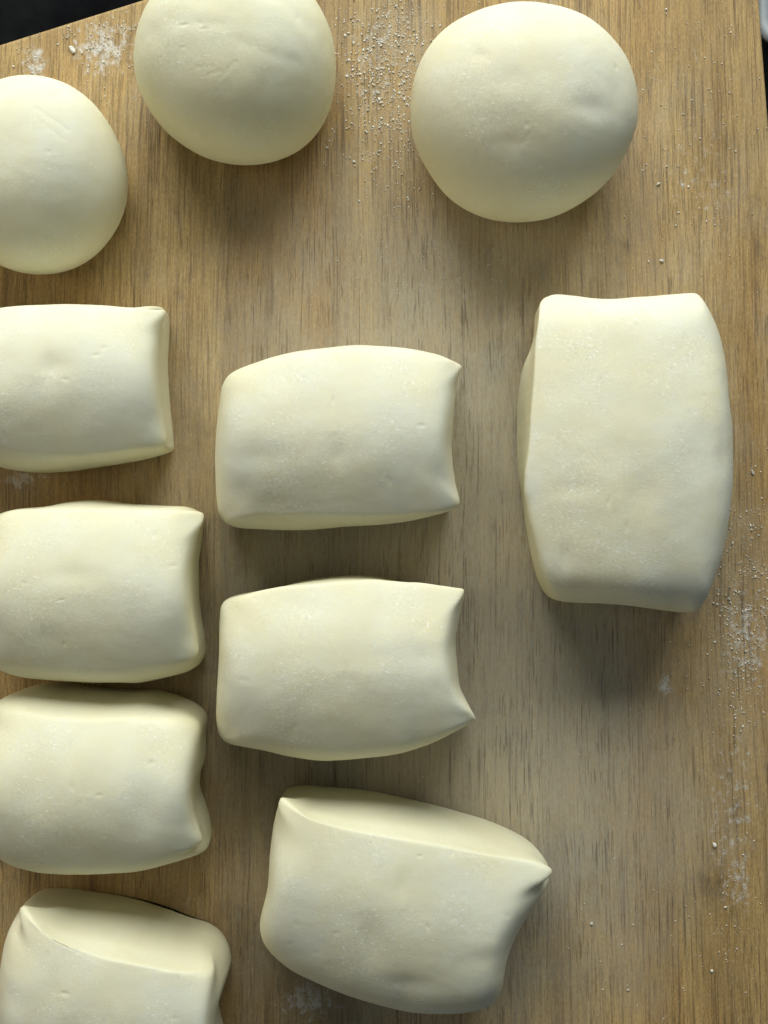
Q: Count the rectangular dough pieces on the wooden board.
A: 8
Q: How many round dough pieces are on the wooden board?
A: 3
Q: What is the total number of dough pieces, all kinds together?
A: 11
